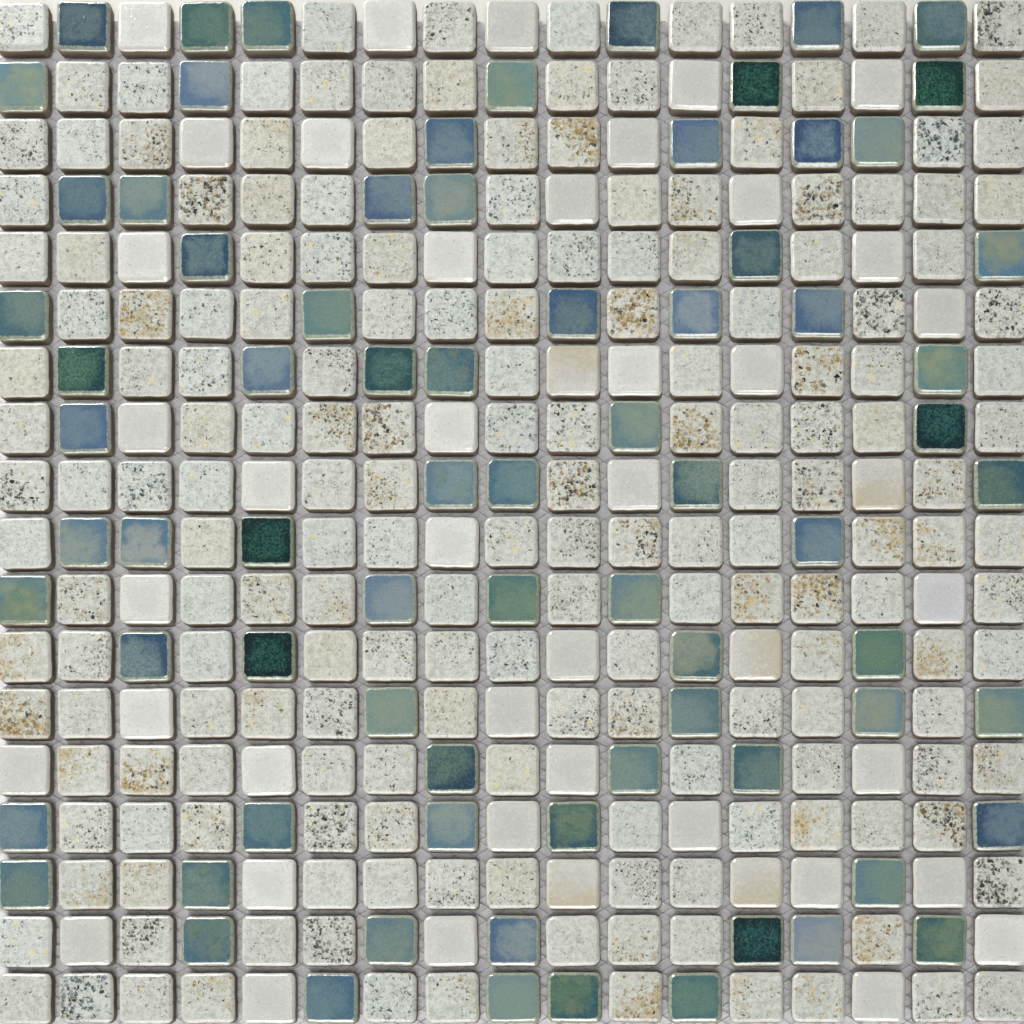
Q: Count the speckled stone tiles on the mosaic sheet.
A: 185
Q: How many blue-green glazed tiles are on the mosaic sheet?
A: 76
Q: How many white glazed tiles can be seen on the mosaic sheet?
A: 45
